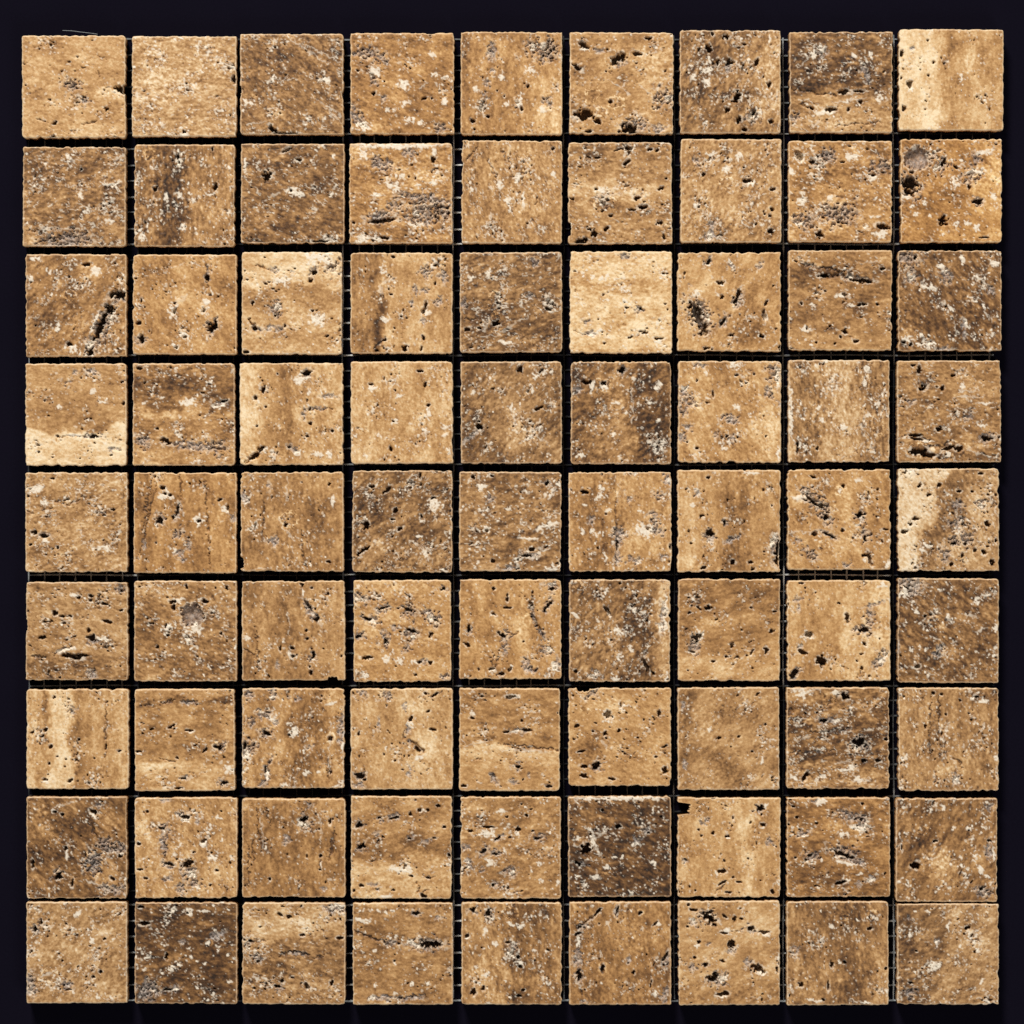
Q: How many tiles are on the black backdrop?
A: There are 81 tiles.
